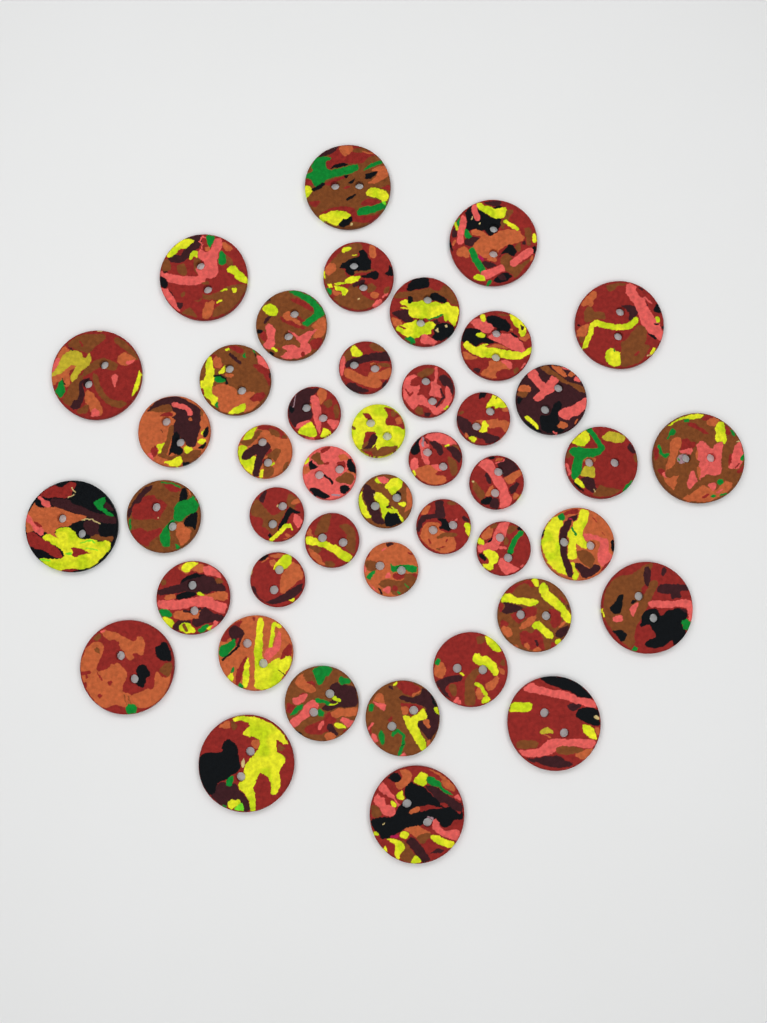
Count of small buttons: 16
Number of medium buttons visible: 16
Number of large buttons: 12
